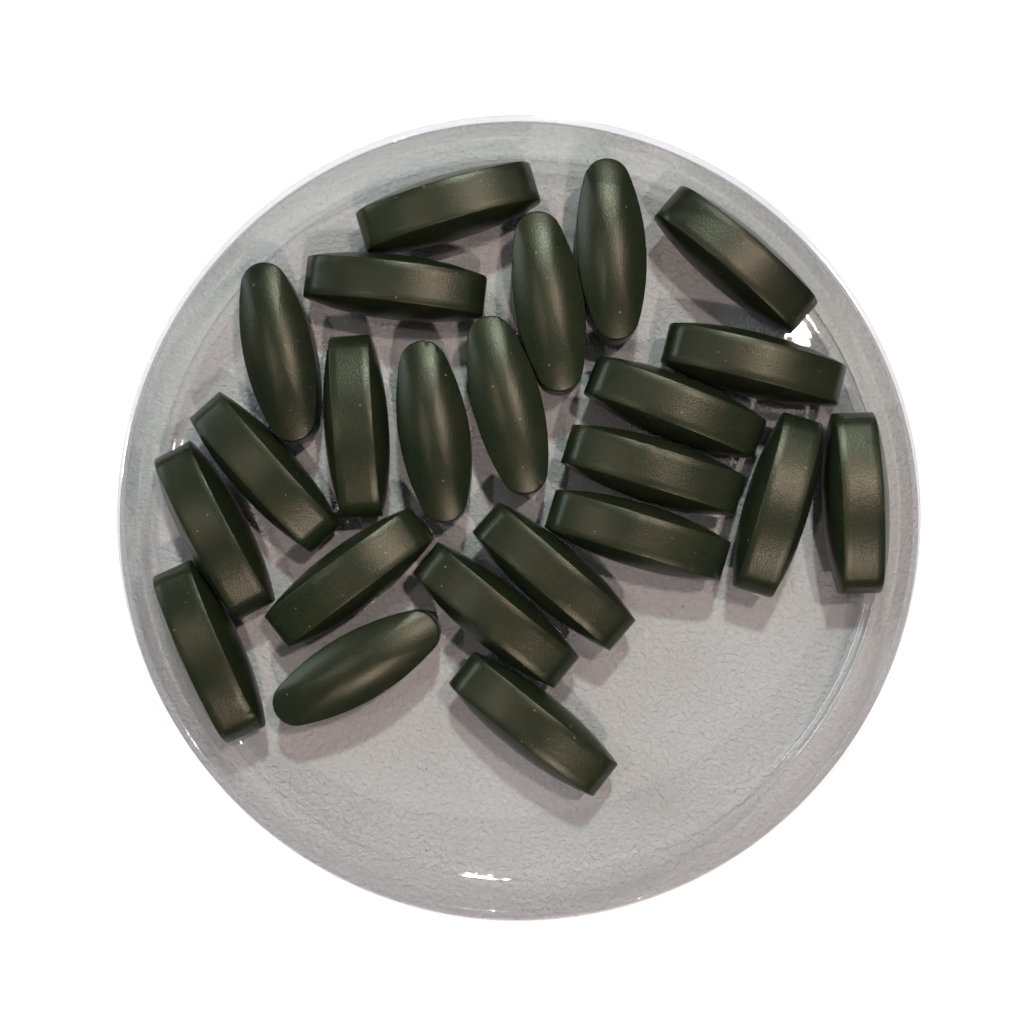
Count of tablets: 23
